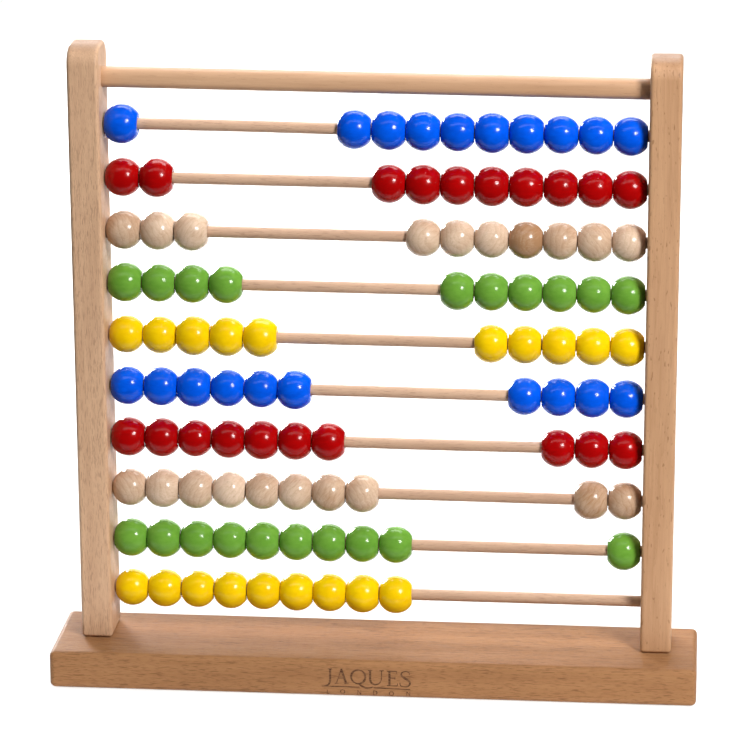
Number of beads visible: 99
